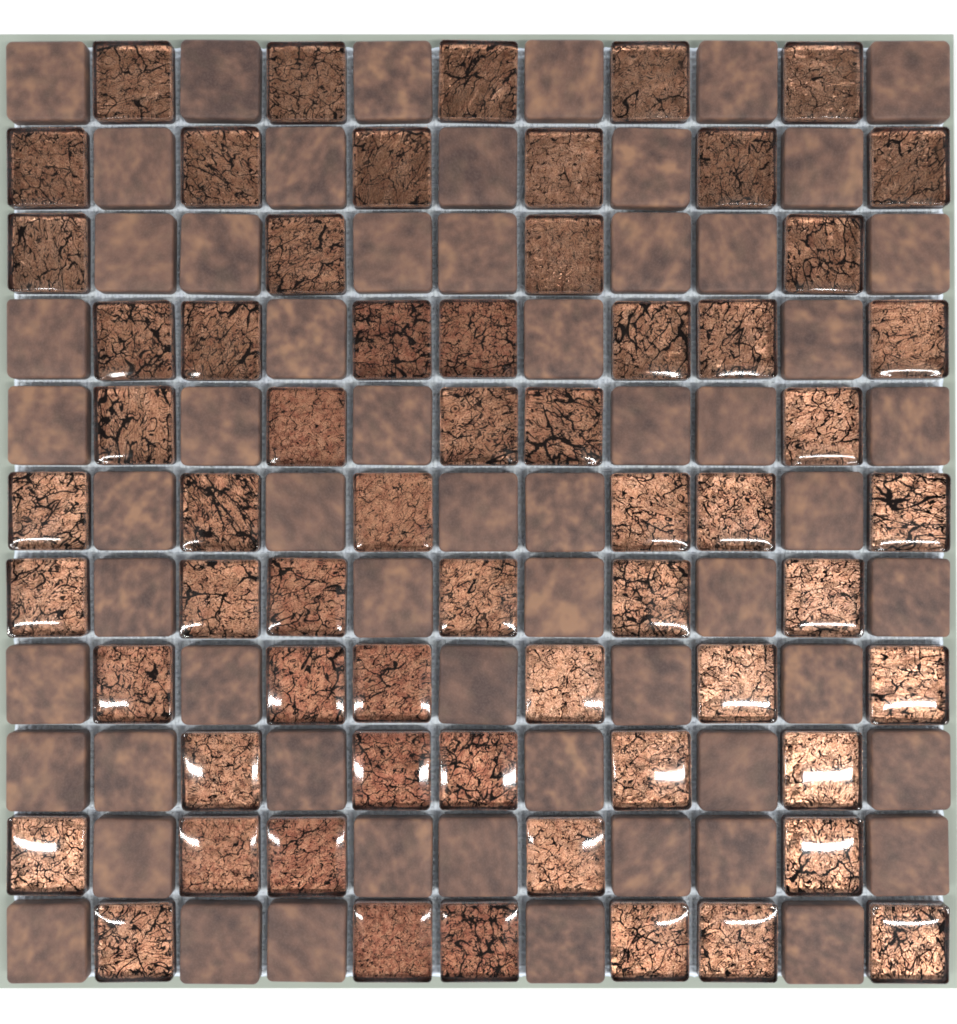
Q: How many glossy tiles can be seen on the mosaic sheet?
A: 61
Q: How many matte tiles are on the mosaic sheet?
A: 60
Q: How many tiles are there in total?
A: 121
